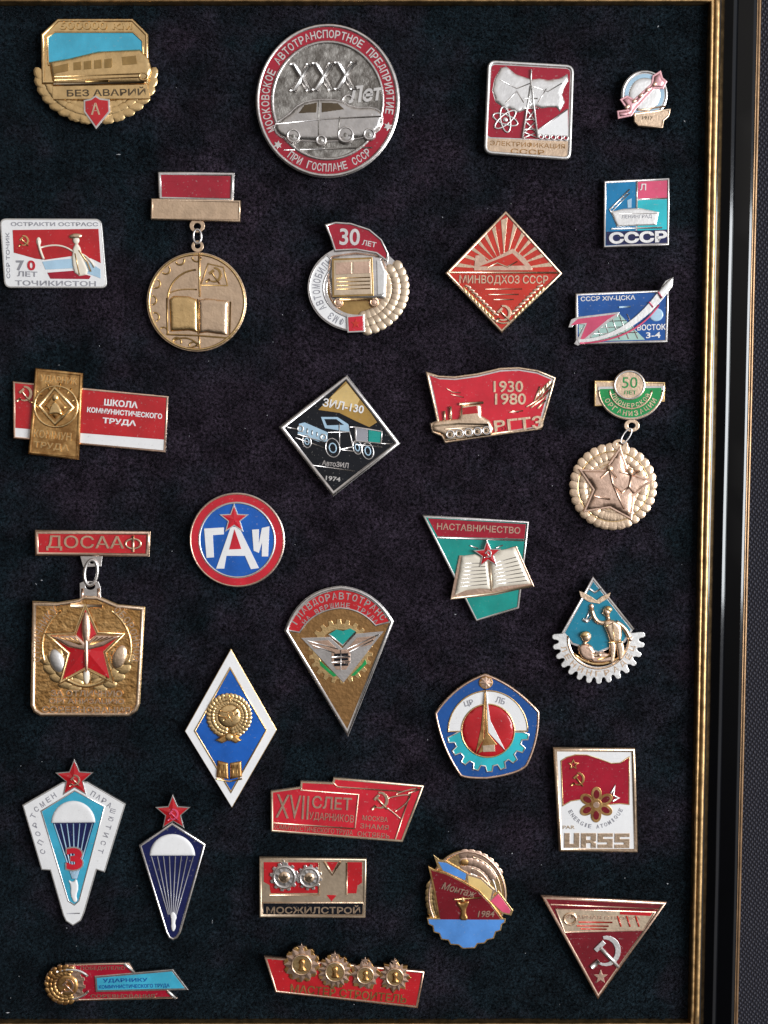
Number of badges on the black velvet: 30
